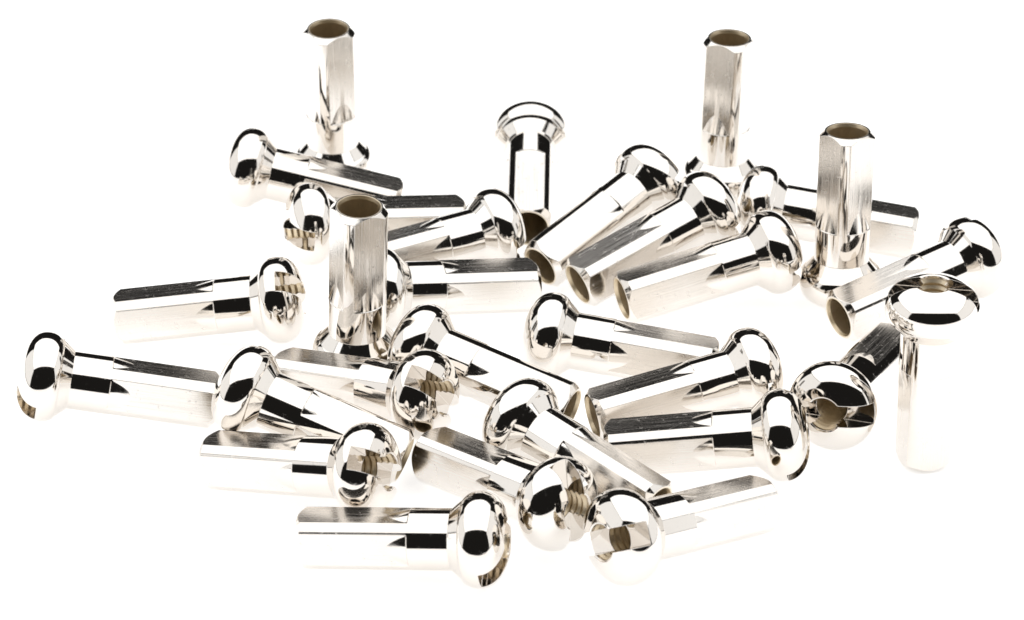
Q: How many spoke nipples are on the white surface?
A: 29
